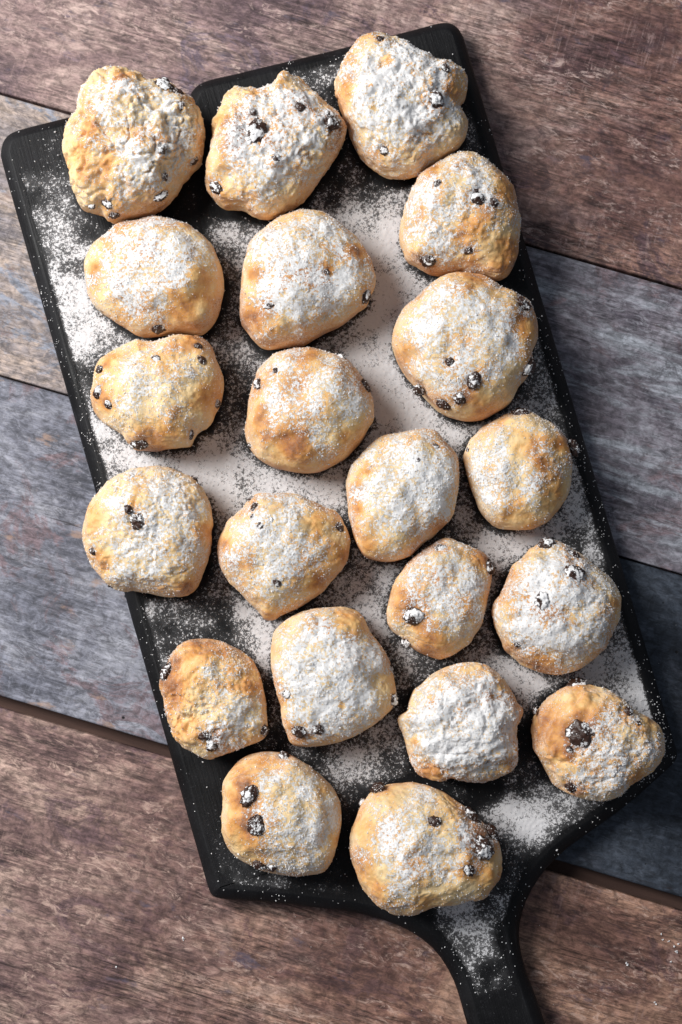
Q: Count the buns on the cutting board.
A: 21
